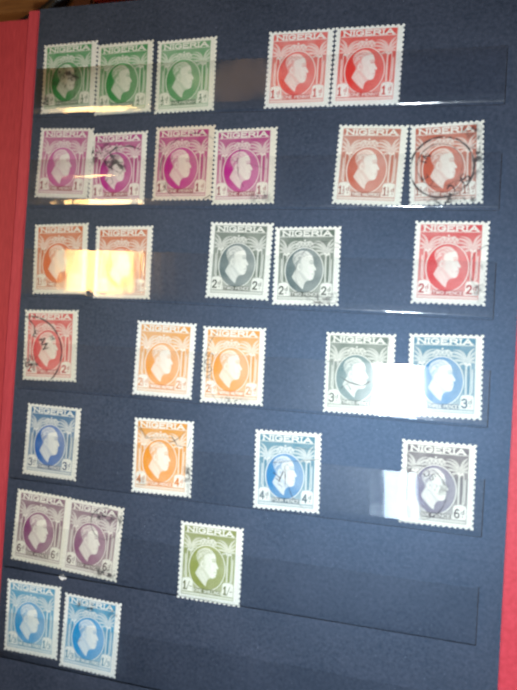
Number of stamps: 30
